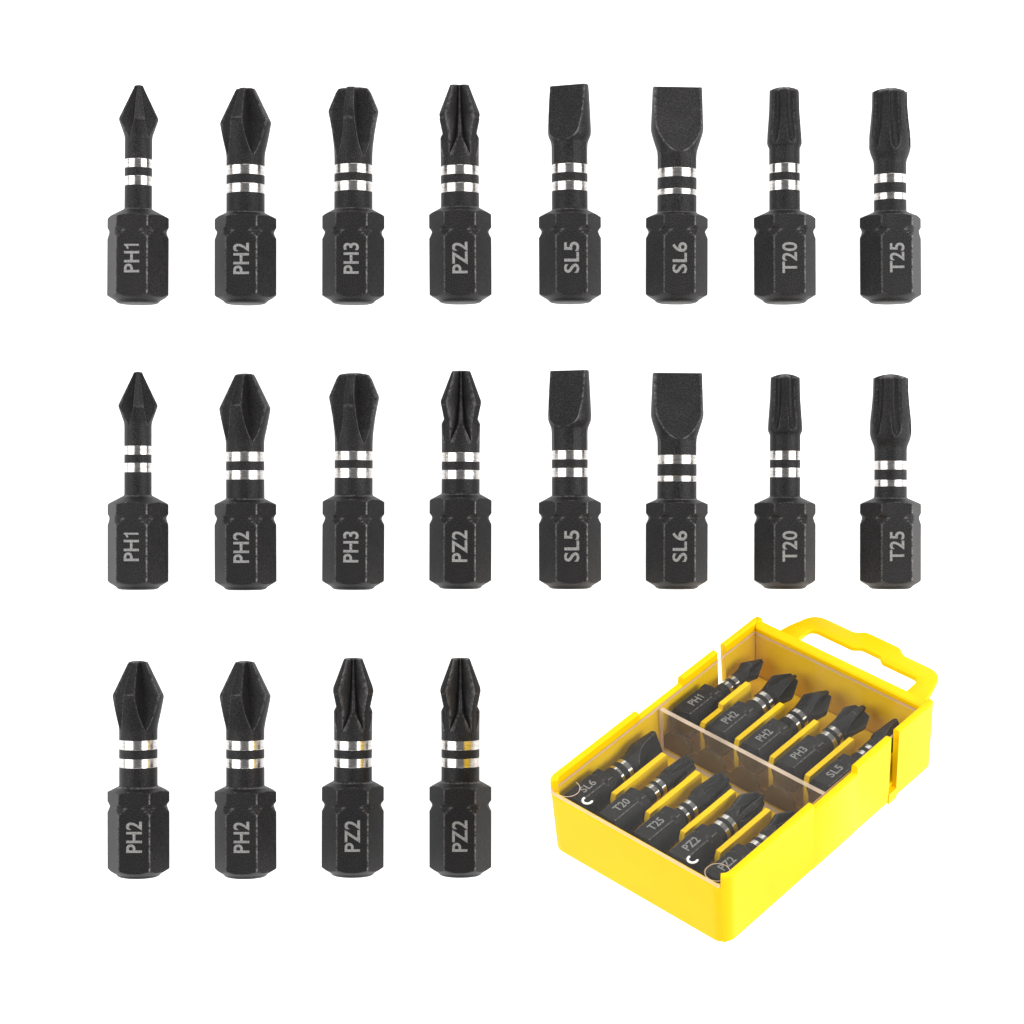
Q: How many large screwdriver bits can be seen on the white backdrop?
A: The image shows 20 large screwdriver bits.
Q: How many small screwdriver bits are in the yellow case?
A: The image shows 10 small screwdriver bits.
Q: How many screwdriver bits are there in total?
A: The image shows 30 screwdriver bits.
